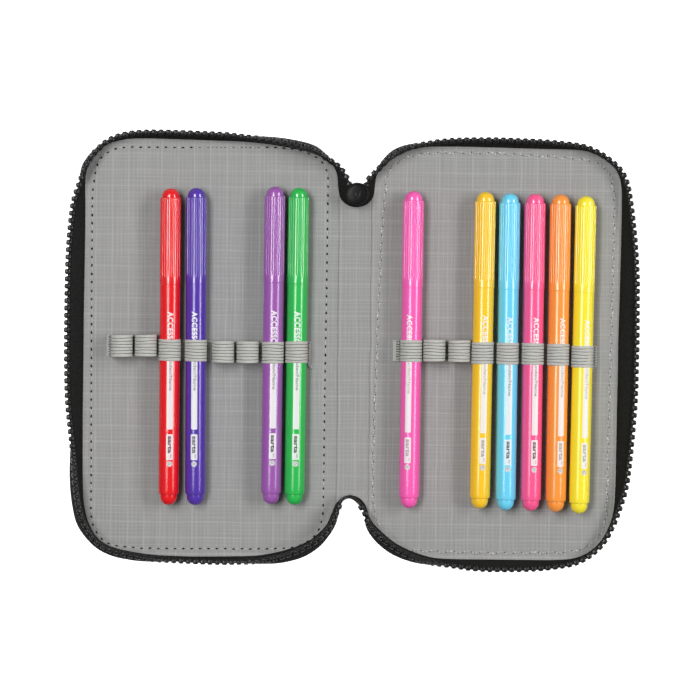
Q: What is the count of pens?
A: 10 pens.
